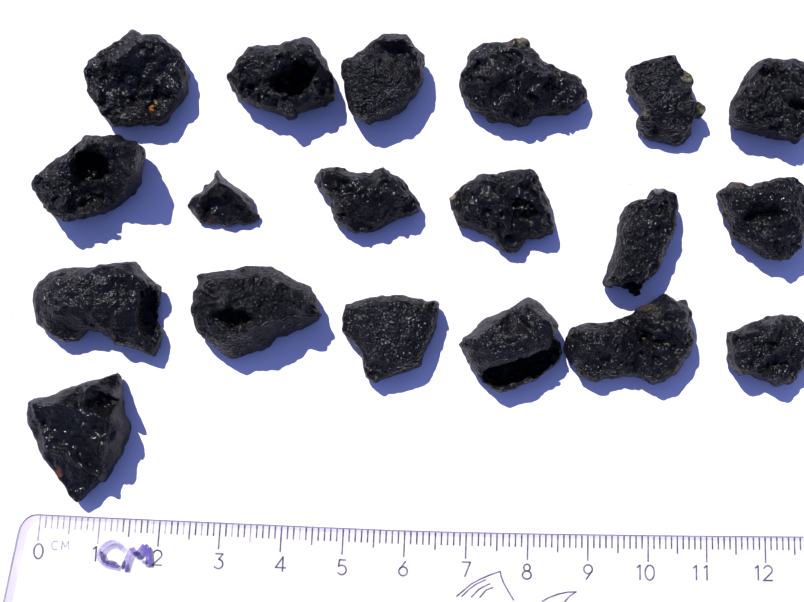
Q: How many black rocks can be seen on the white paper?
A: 19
